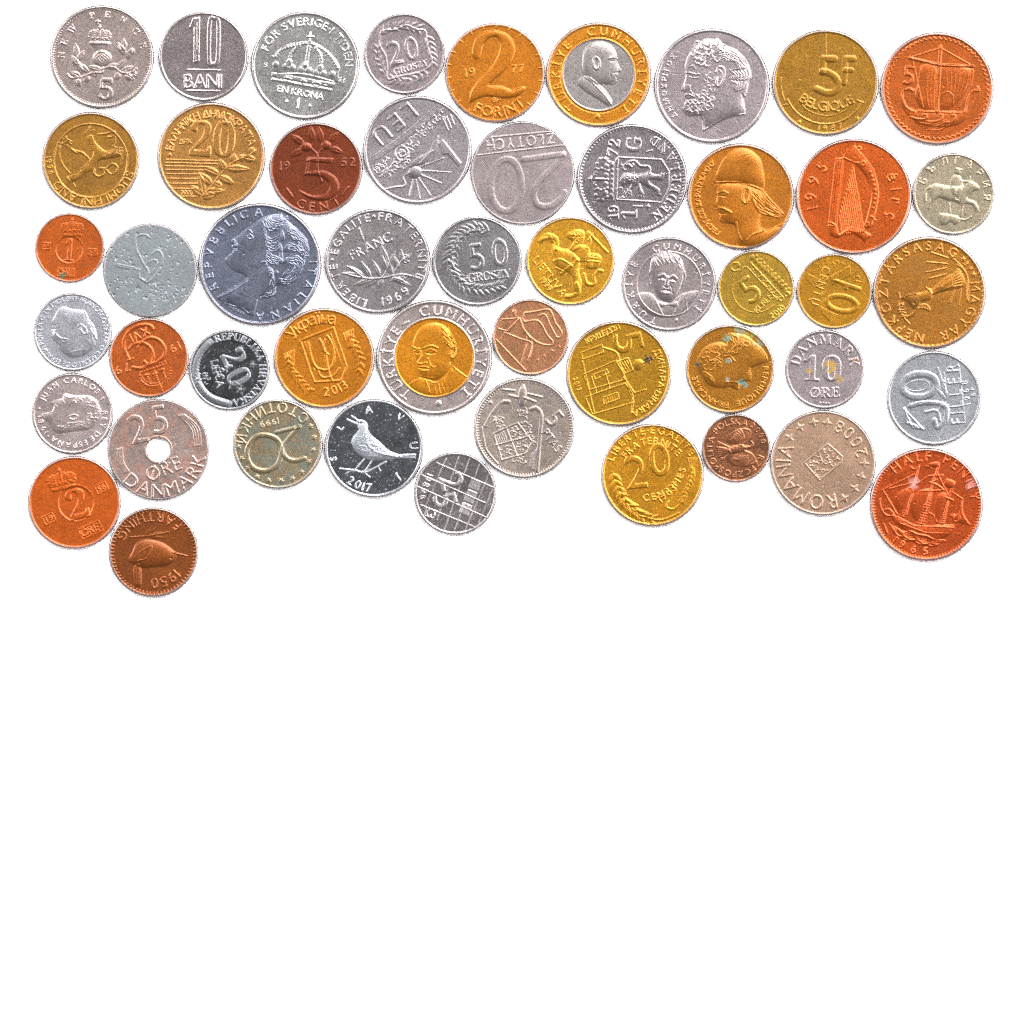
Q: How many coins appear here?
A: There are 50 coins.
